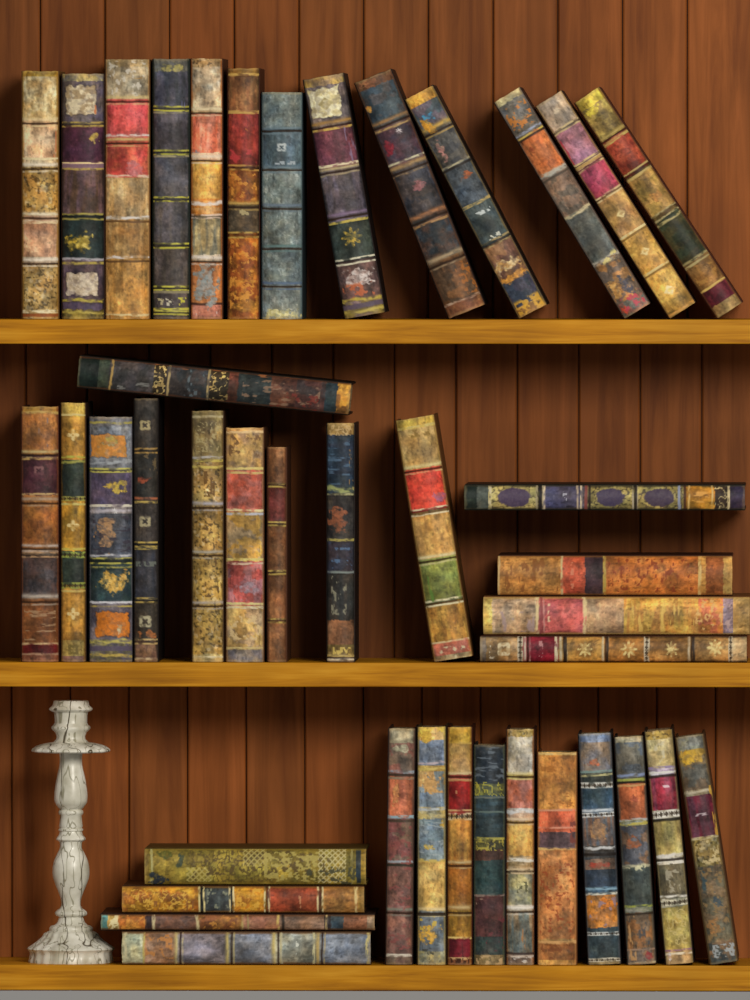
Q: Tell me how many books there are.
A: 41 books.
